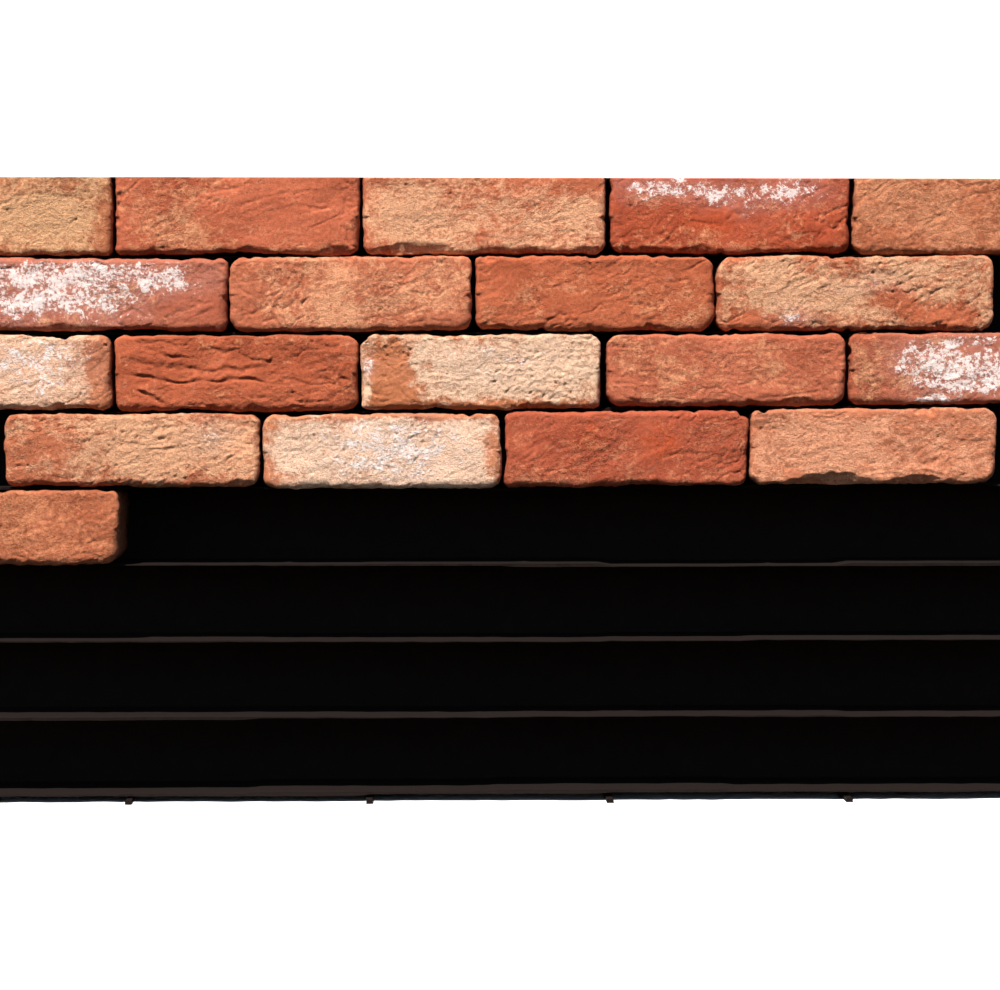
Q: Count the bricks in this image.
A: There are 19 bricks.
